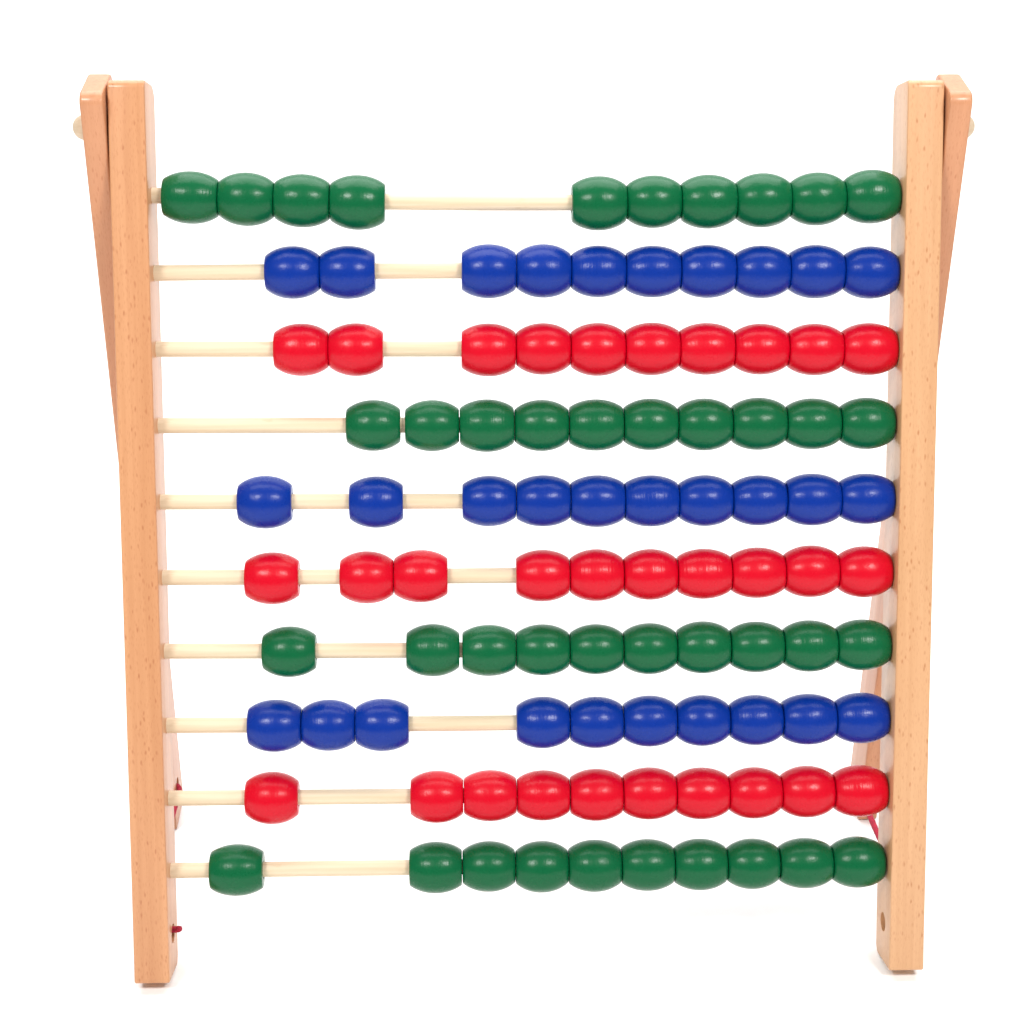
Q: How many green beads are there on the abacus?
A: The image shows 40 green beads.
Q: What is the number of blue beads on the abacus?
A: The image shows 30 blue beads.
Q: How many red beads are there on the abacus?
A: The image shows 30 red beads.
